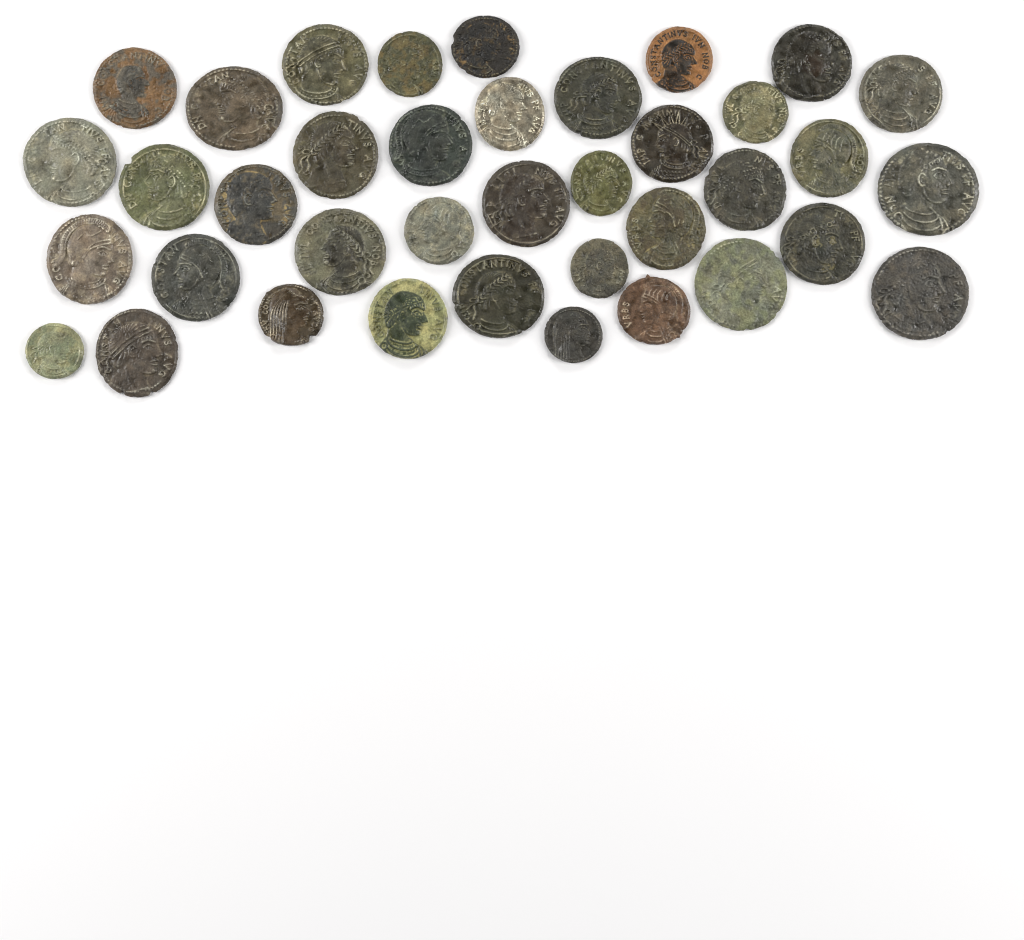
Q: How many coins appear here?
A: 38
